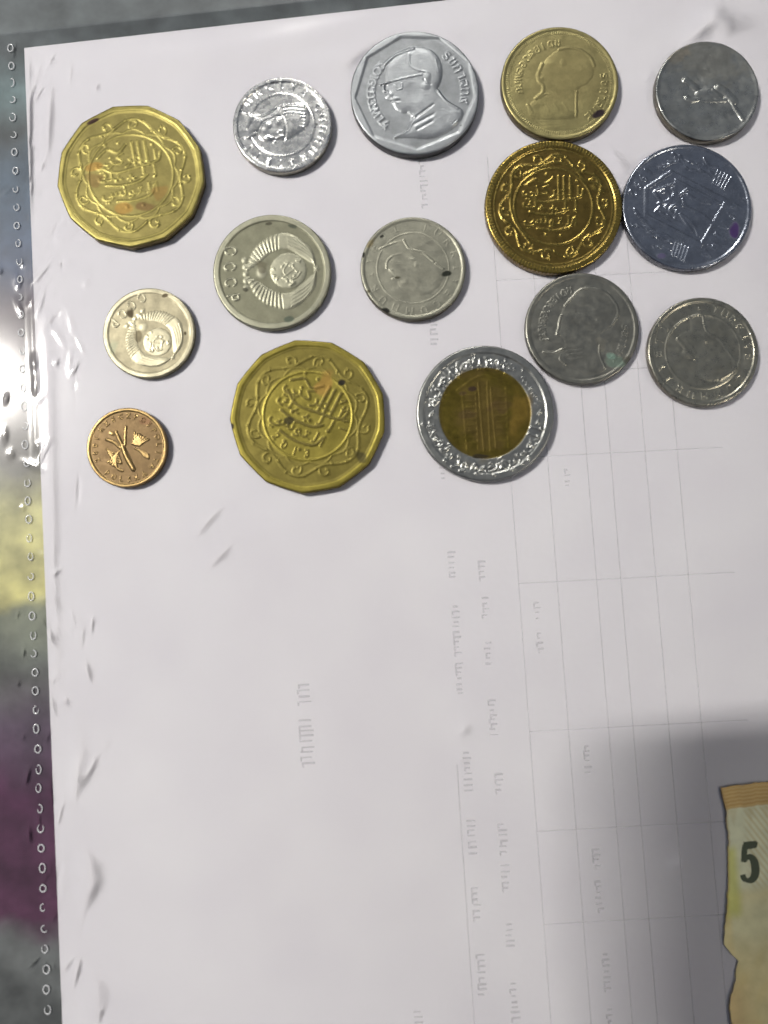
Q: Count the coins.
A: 15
